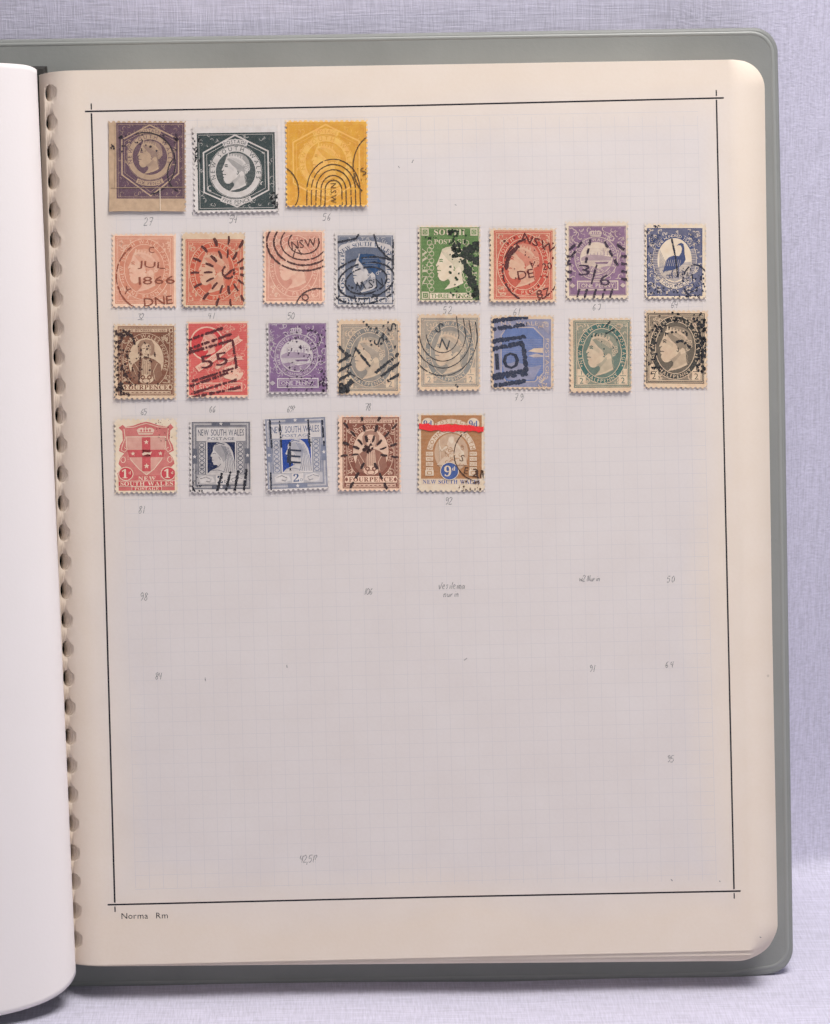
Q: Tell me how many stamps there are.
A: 24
